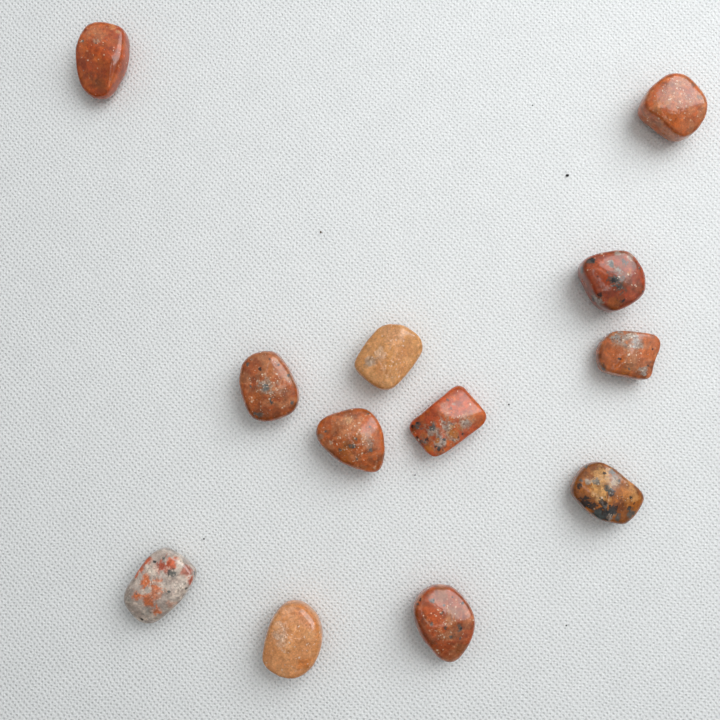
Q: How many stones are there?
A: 12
